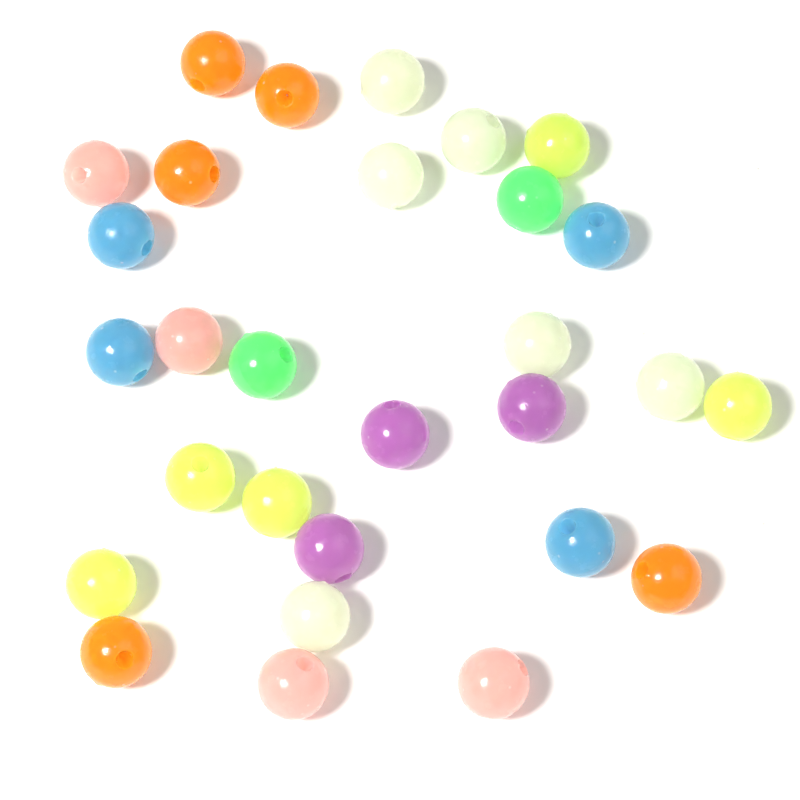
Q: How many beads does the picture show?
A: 29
